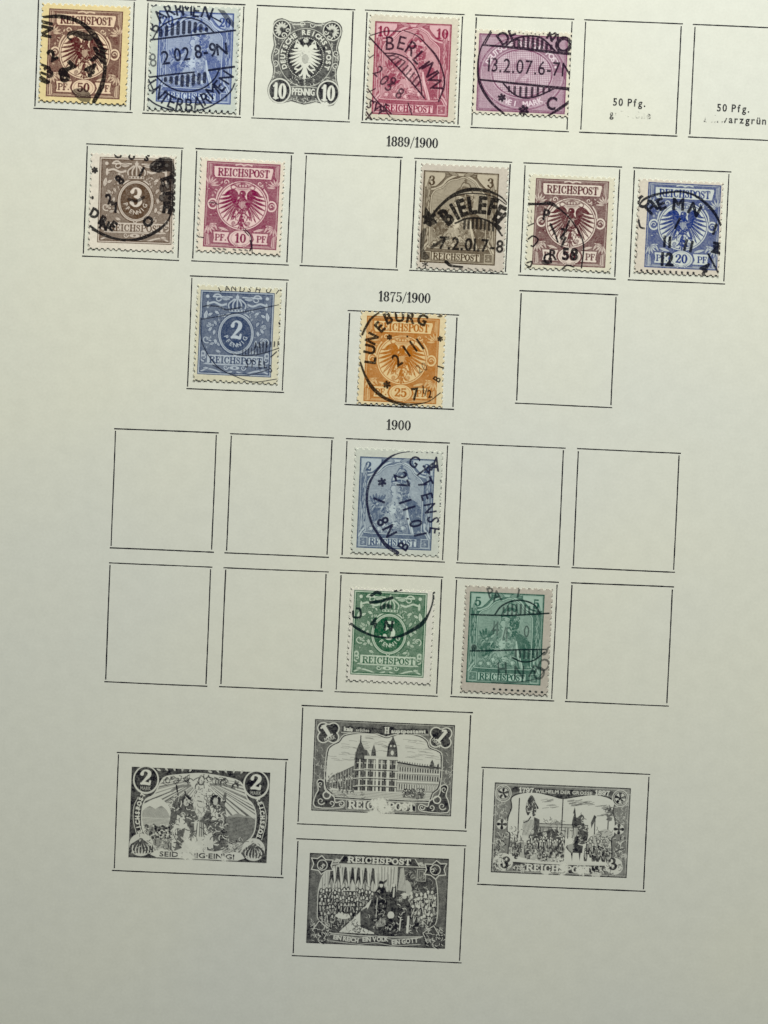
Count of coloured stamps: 14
